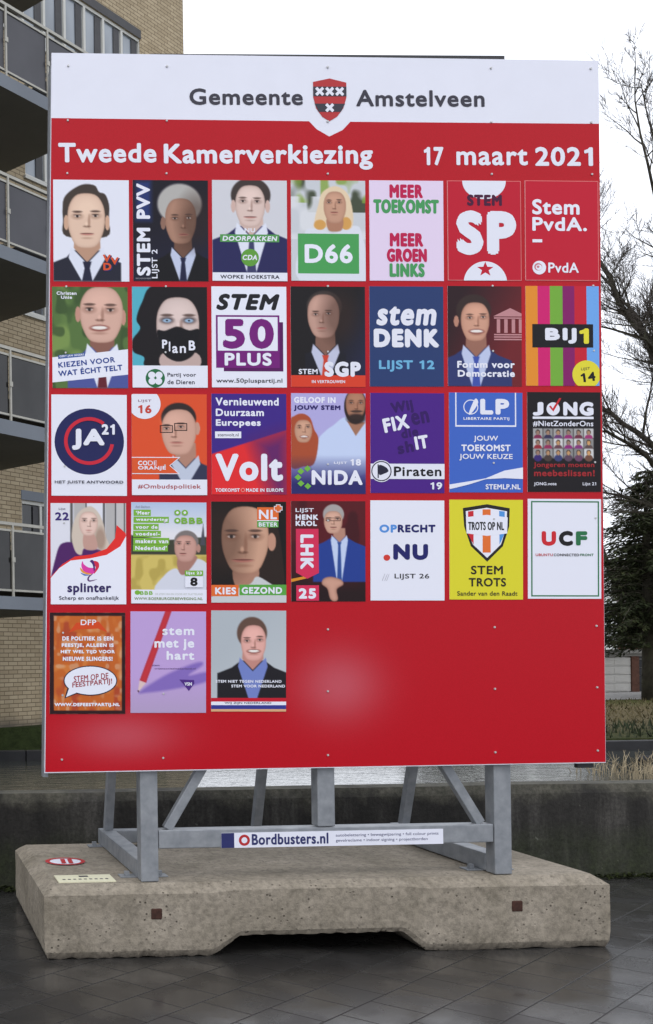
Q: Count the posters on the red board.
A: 31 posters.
